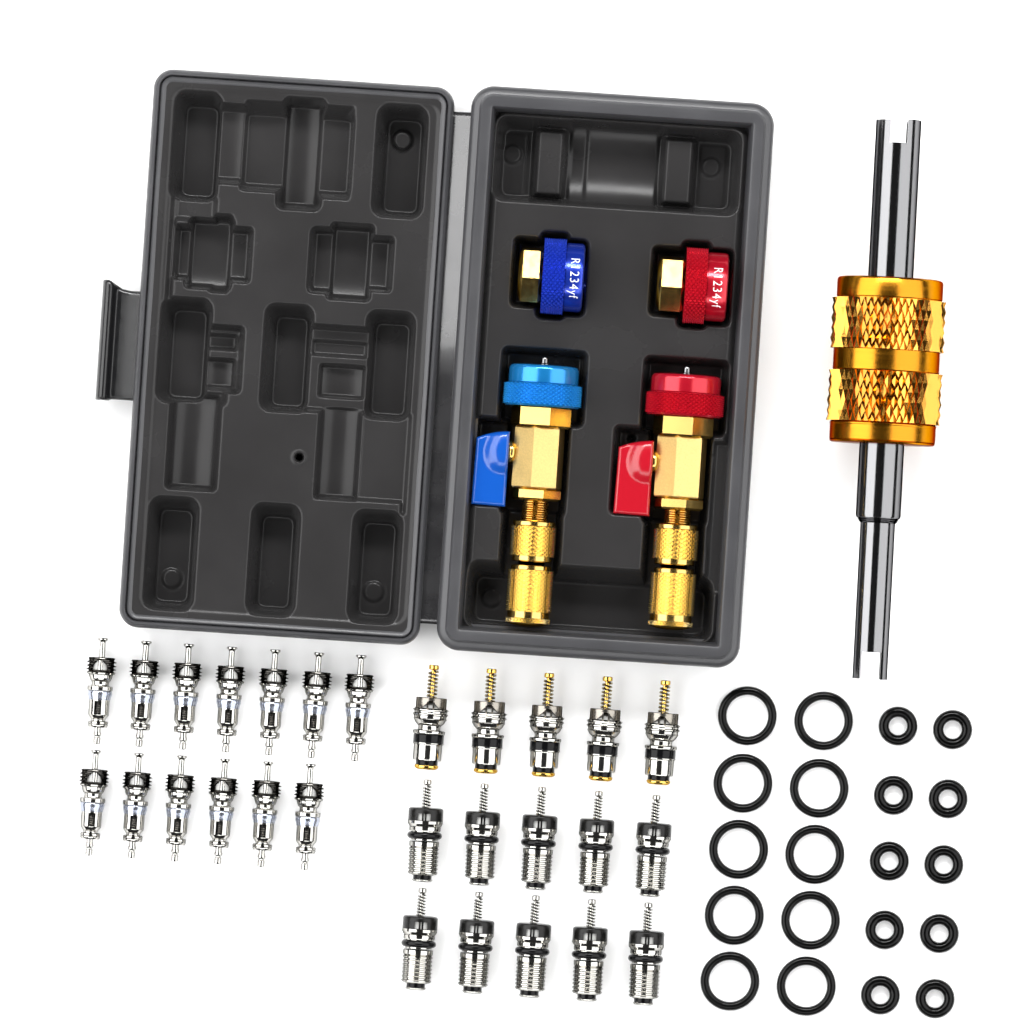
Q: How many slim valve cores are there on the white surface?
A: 13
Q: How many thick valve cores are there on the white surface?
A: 15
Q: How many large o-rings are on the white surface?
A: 10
